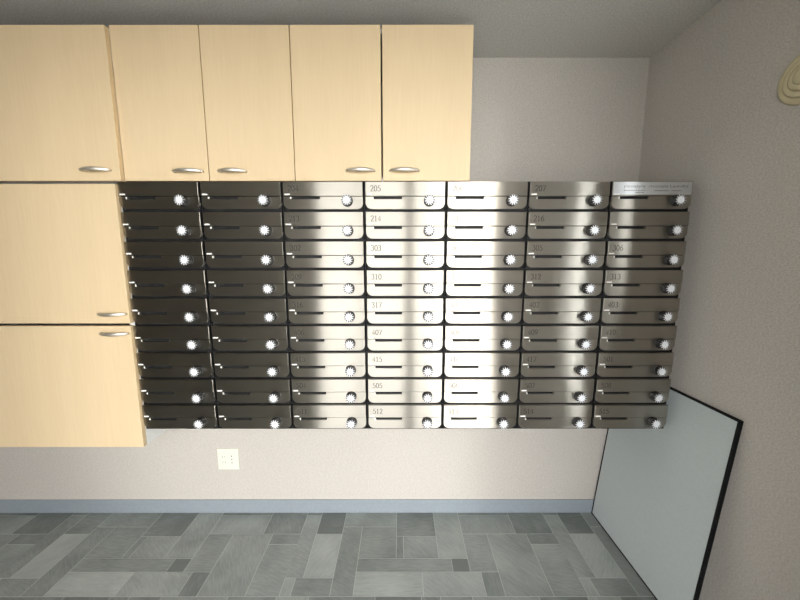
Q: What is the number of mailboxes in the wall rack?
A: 63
